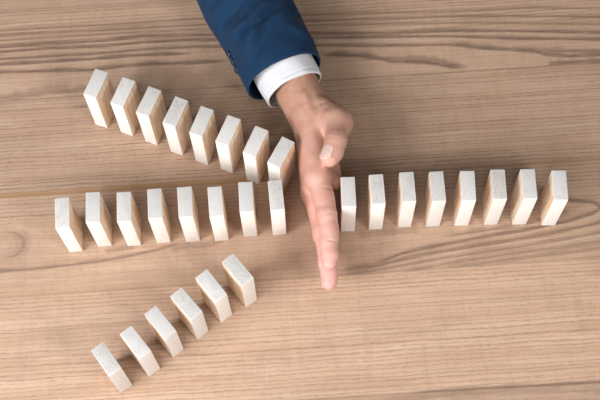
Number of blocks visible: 30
